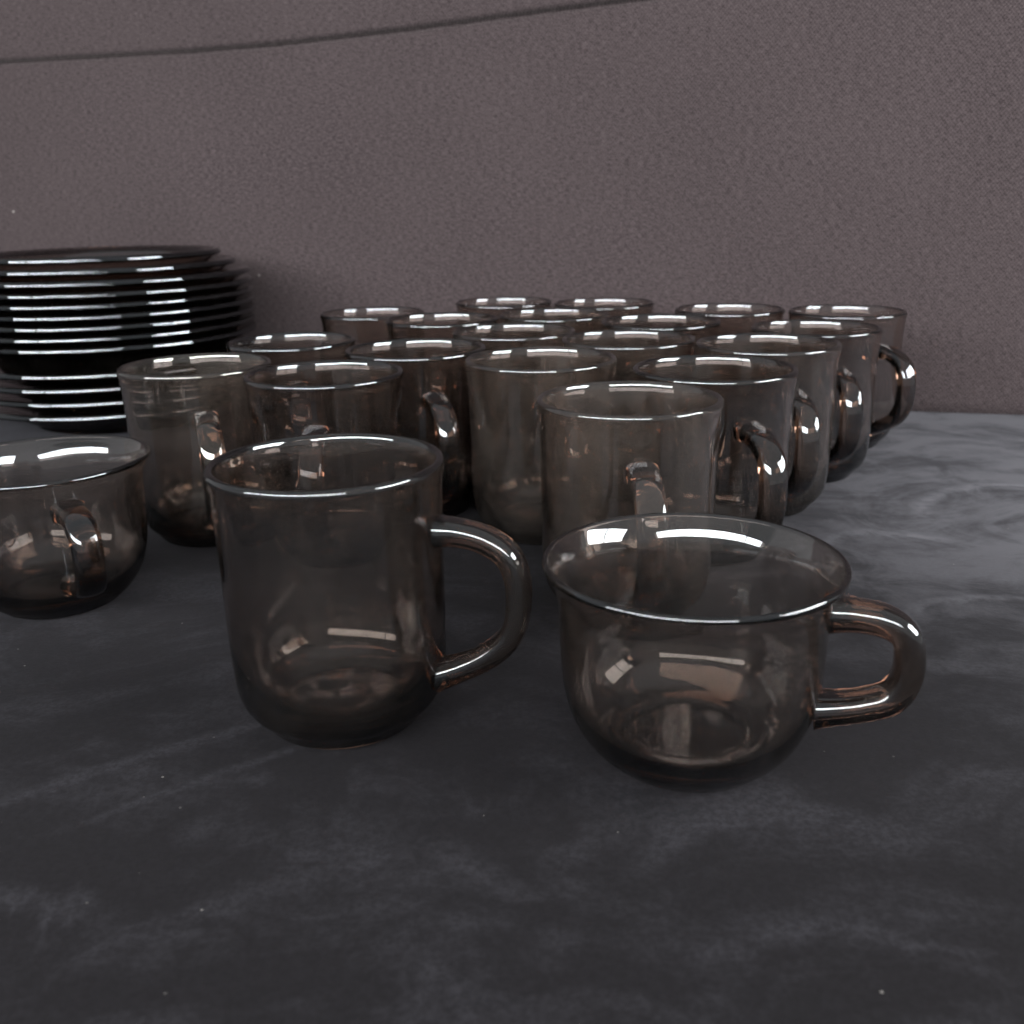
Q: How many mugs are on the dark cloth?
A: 20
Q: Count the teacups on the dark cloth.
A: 2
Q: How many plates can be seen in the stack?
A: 13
